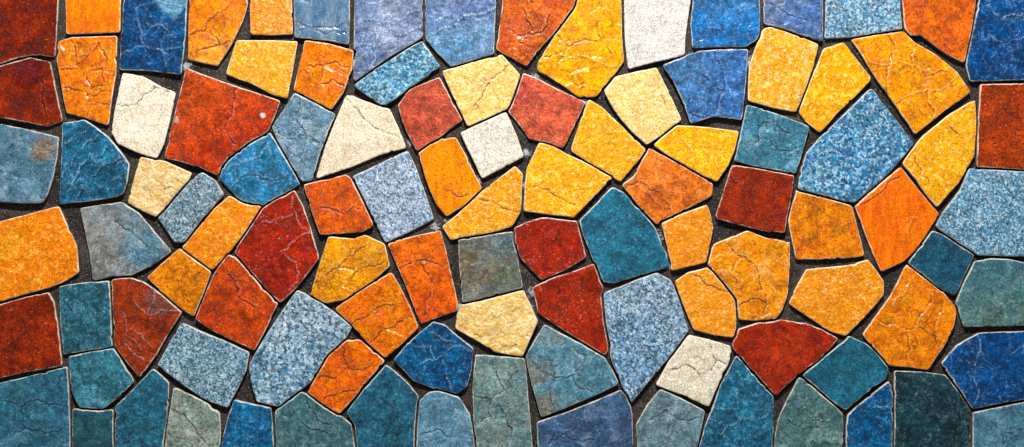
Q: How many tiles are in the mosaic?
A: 106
